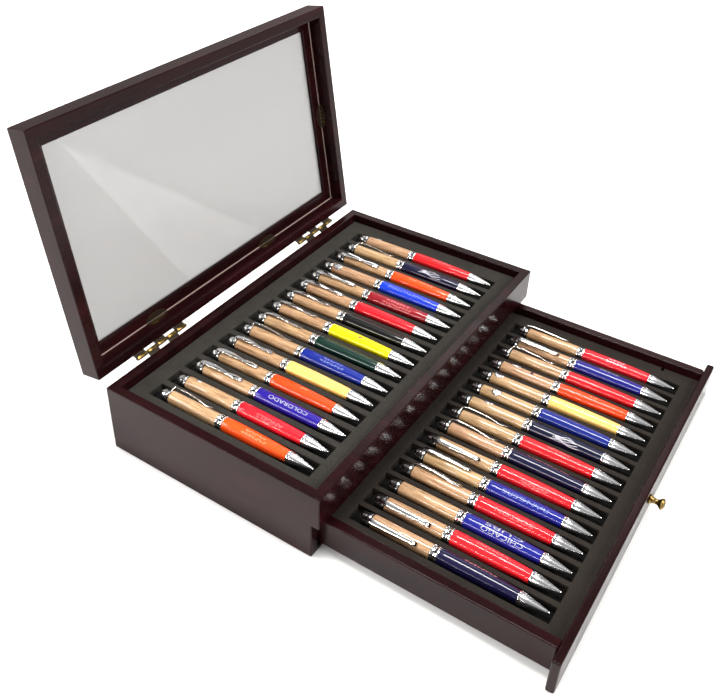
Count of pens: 30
